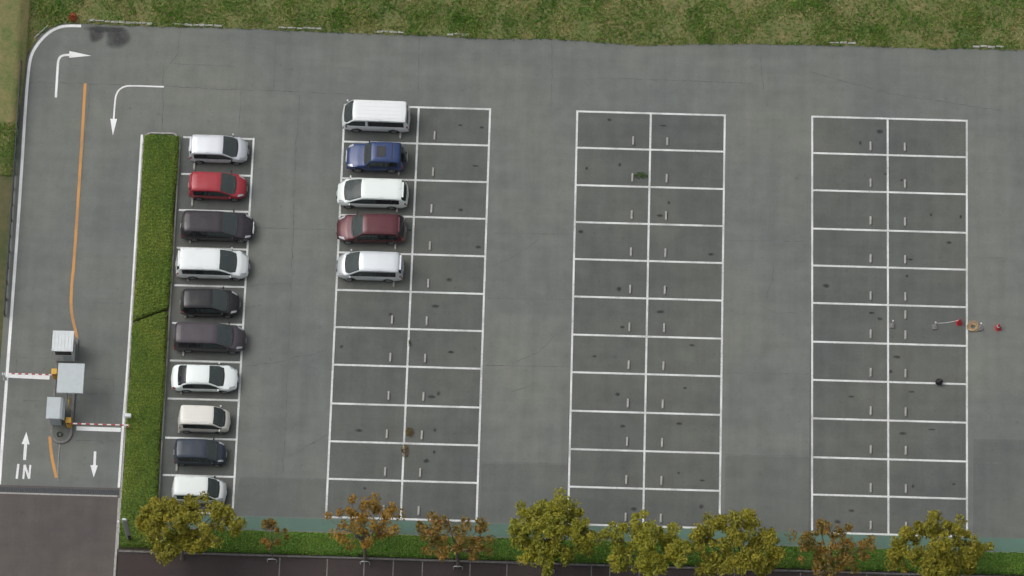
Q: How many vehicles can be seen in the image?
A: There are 15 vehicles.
